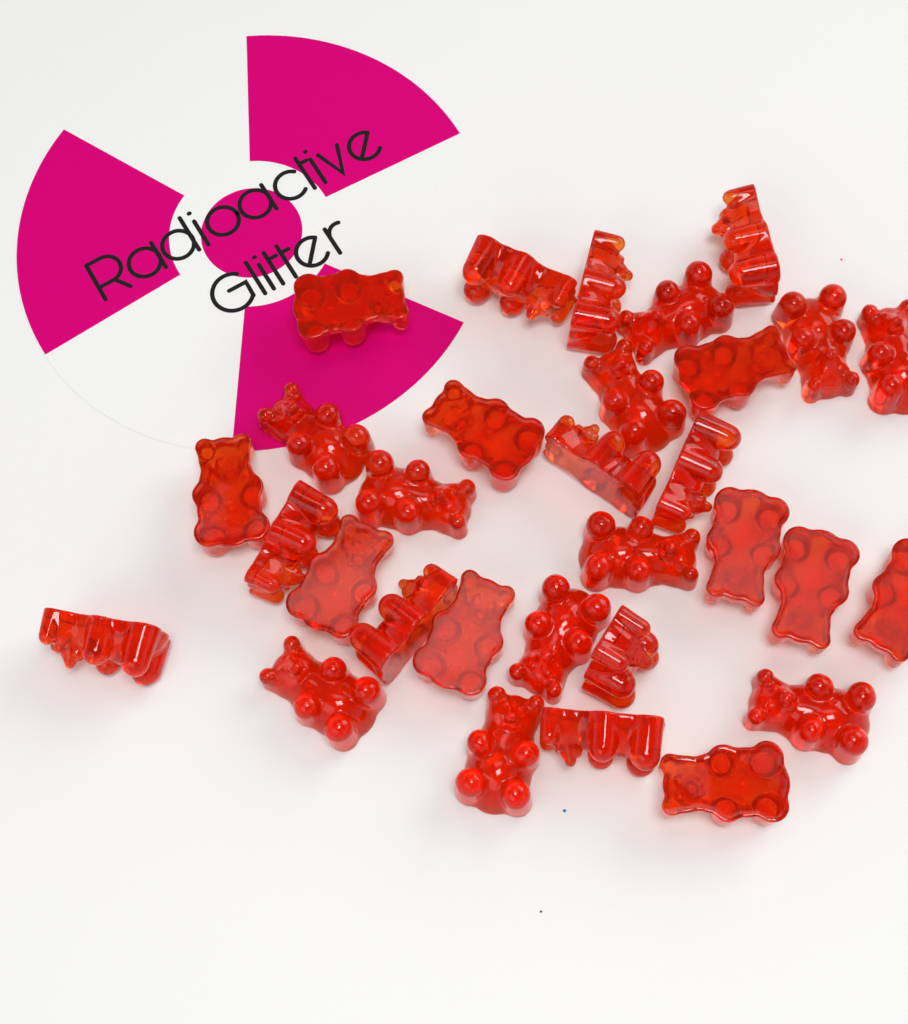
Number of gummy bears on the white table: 31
